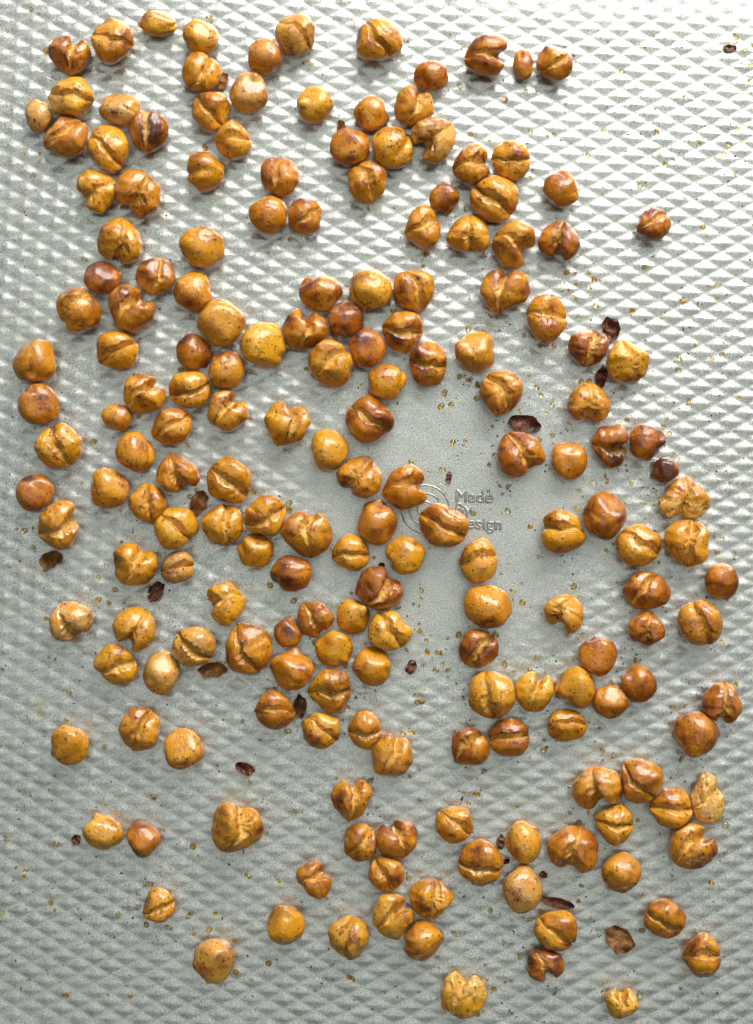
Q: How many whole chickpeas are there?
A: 67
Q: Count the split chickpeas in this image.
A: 123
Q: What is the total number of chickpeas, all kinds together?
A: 190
